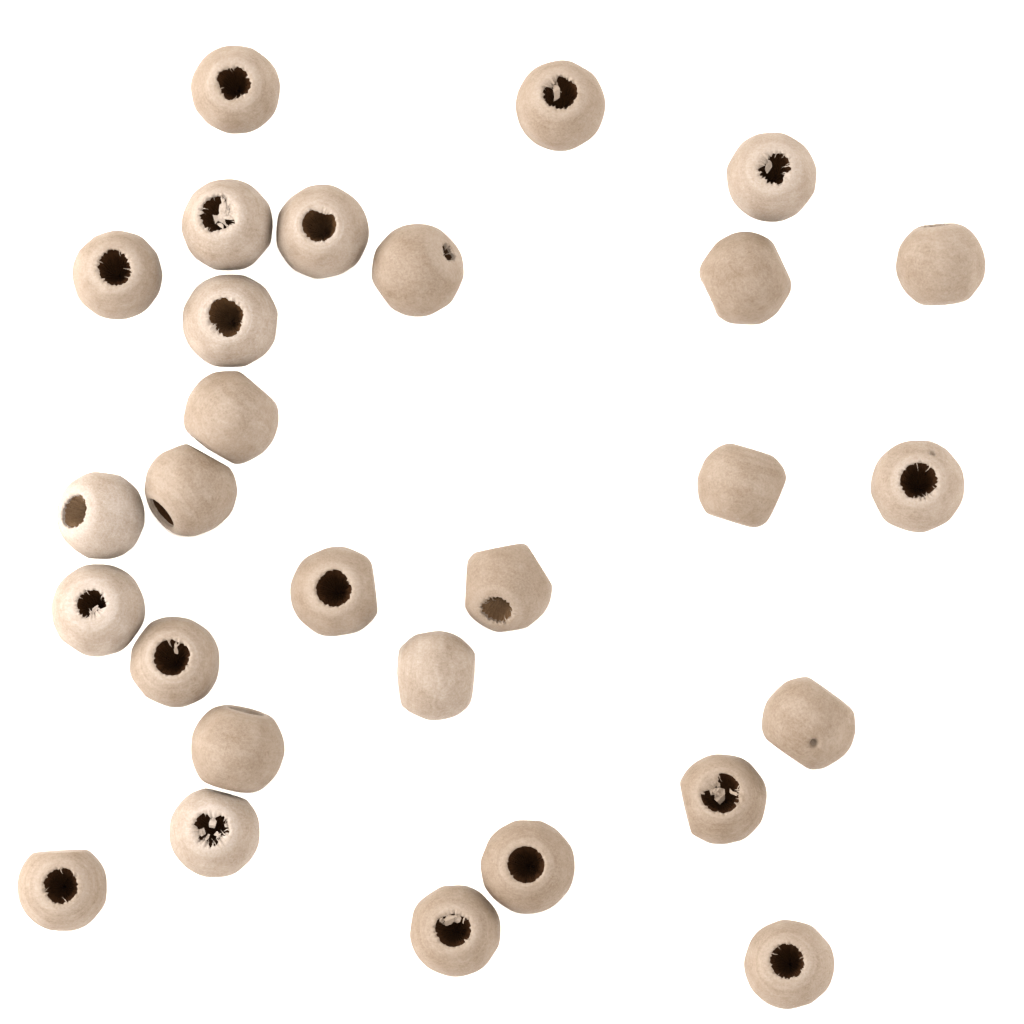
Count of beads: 28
